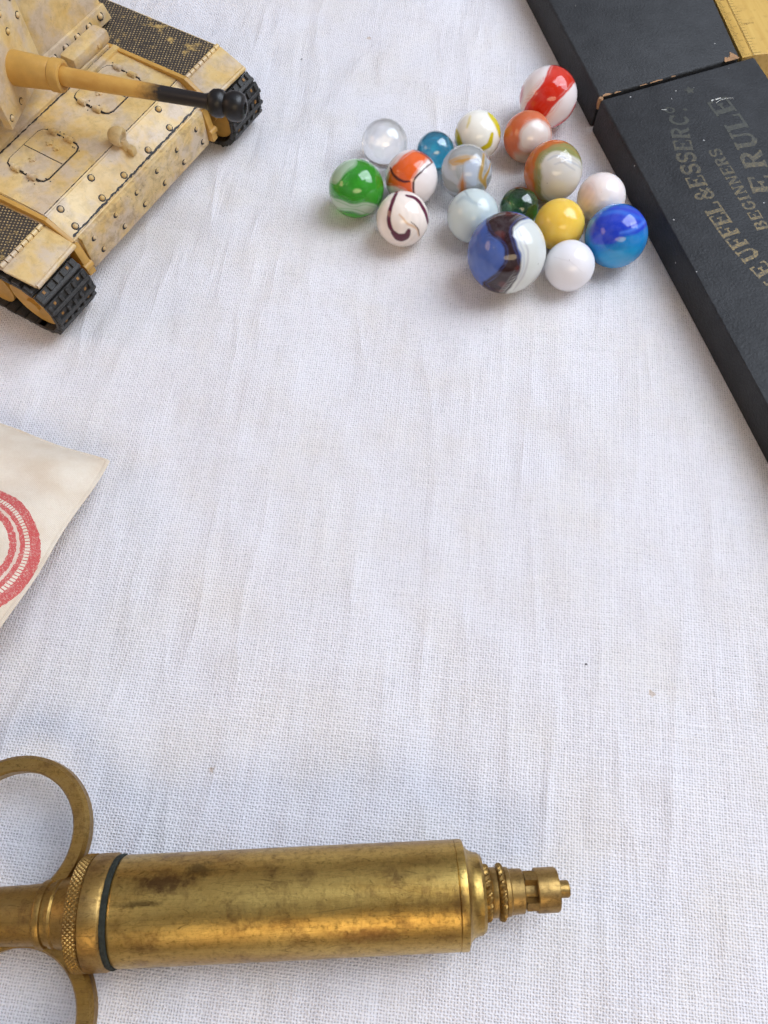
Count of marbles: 17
